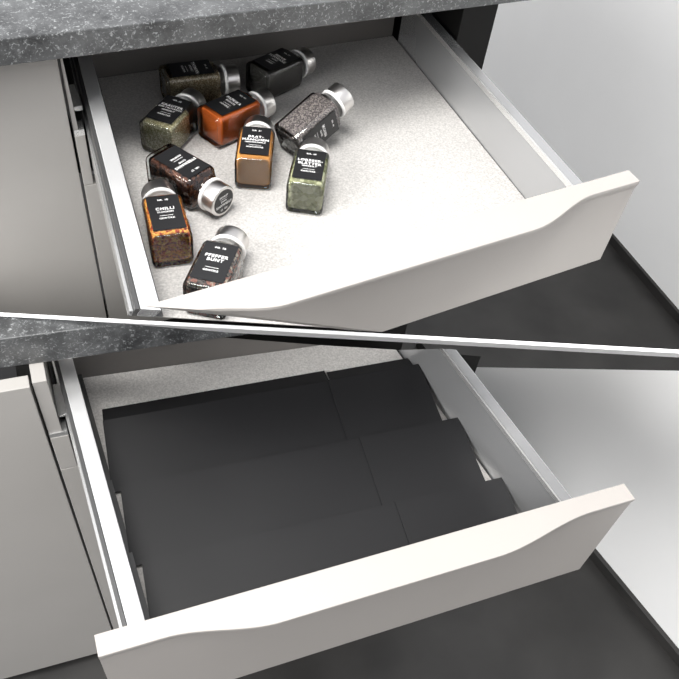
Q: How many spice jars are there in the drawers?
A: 10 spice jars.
